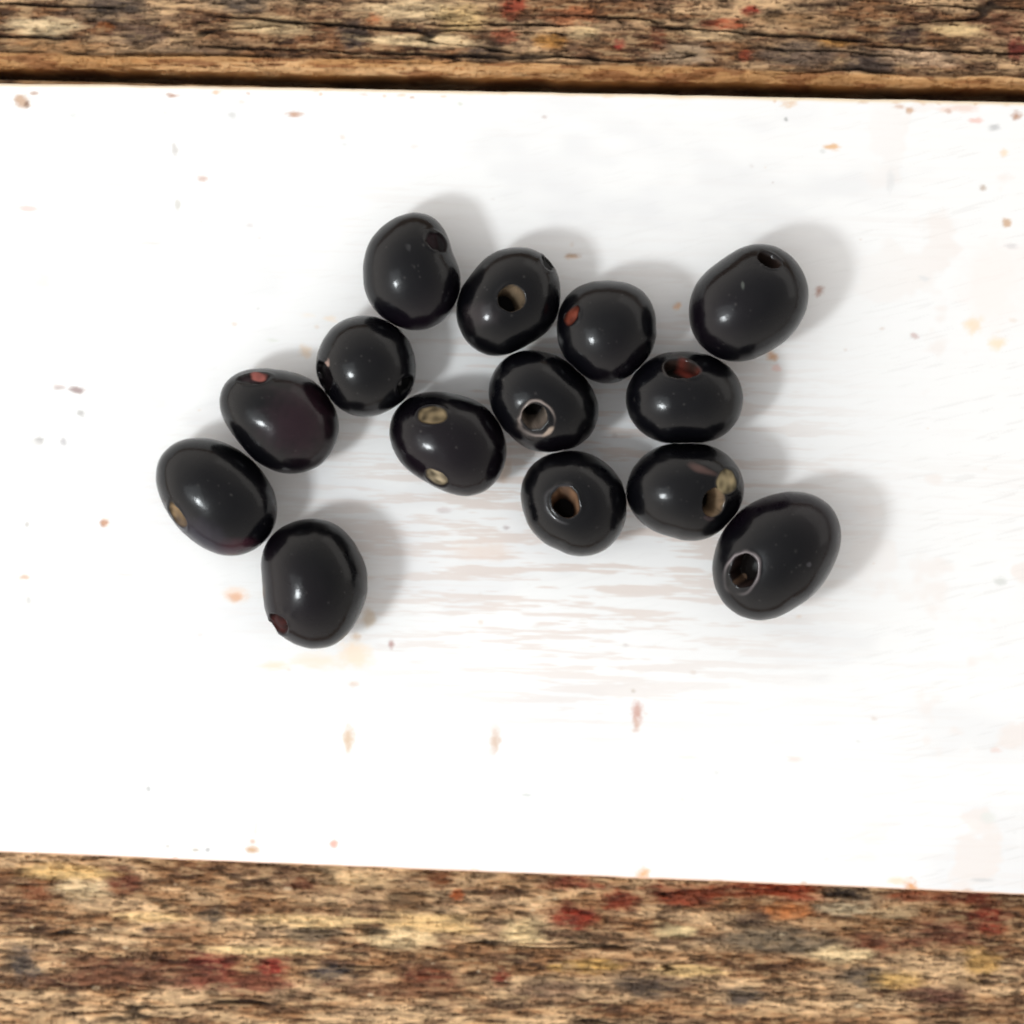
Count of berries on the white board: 14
